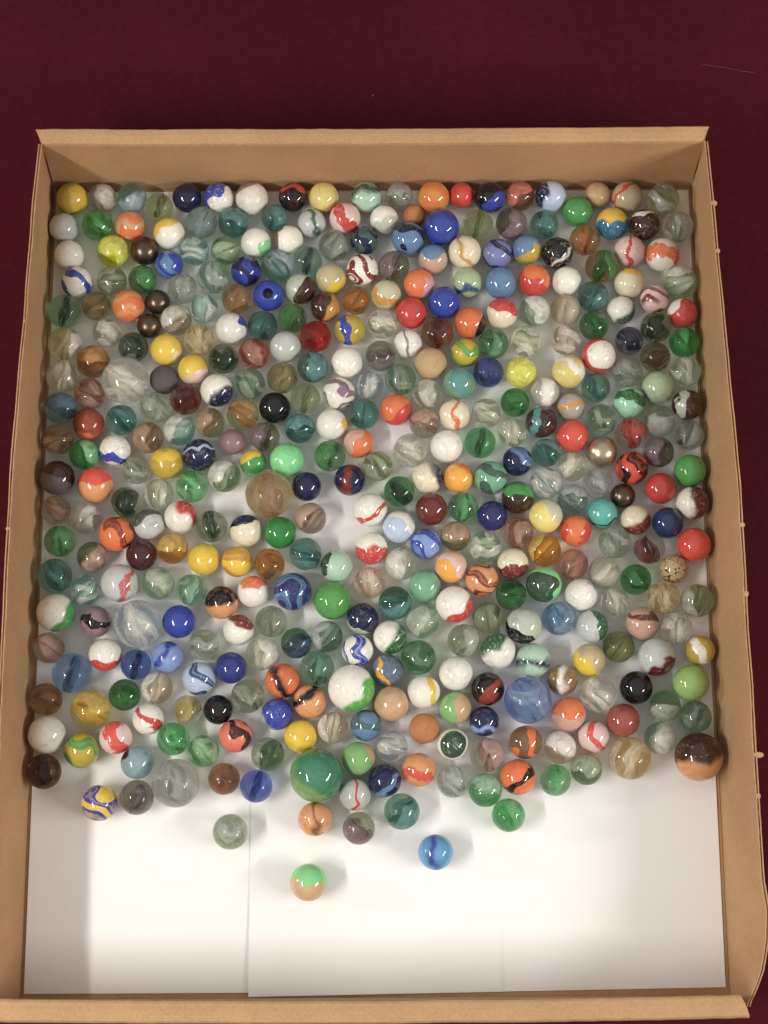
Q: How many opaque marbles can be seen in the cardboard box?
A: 200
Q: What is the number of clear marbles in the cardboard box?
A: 190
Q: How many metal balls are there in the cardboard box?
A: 5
